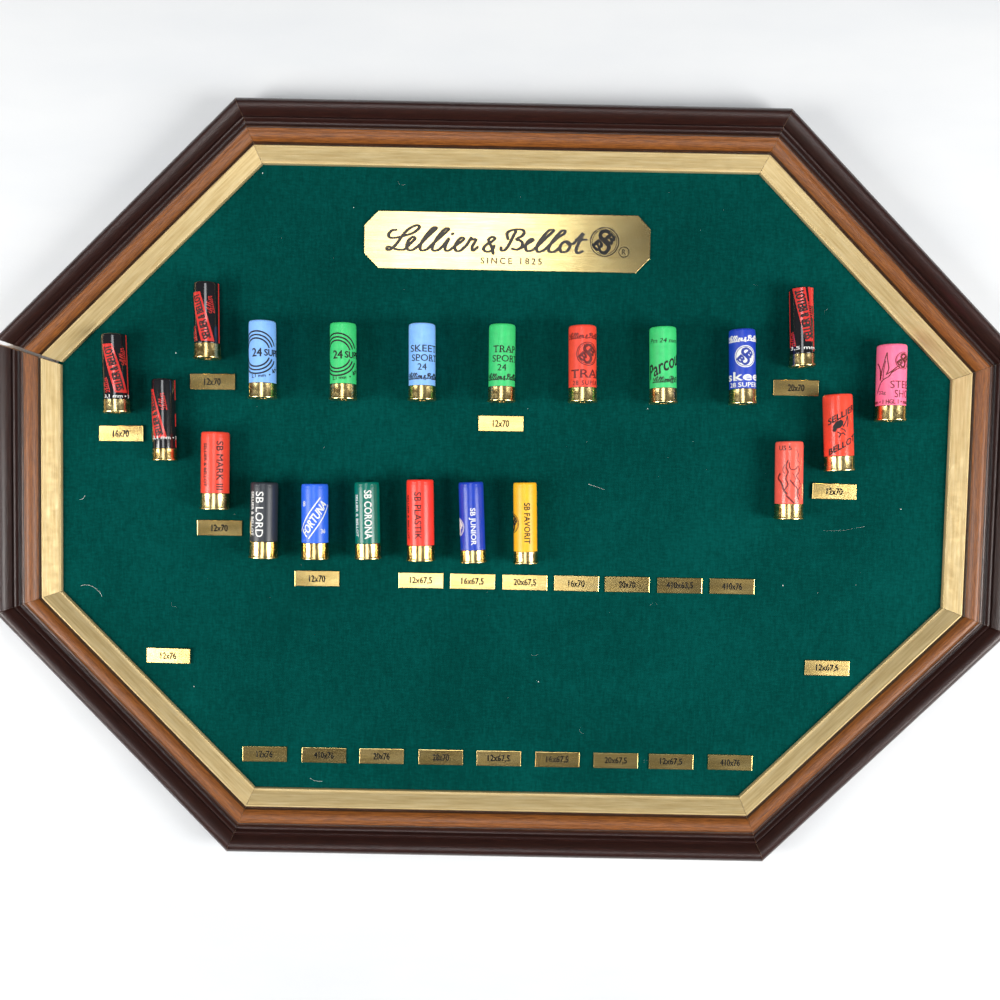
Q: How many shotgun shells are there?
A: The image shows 21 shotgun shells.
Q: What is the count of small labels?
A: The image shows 25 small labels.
